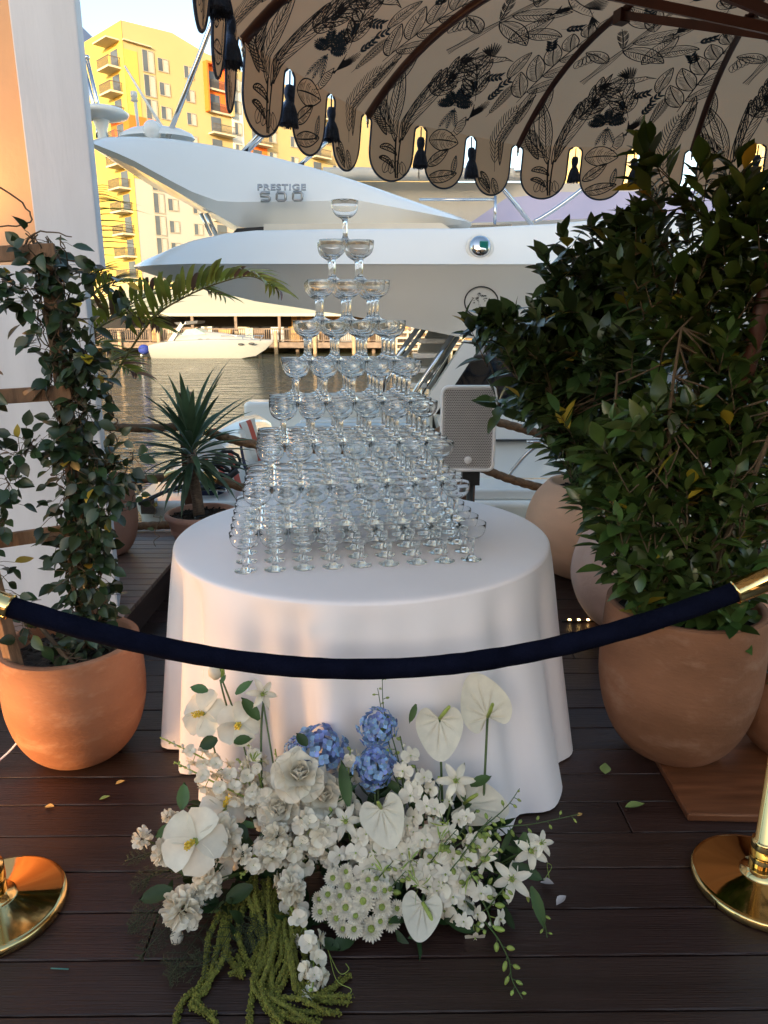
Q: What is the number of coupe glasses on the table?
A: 200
